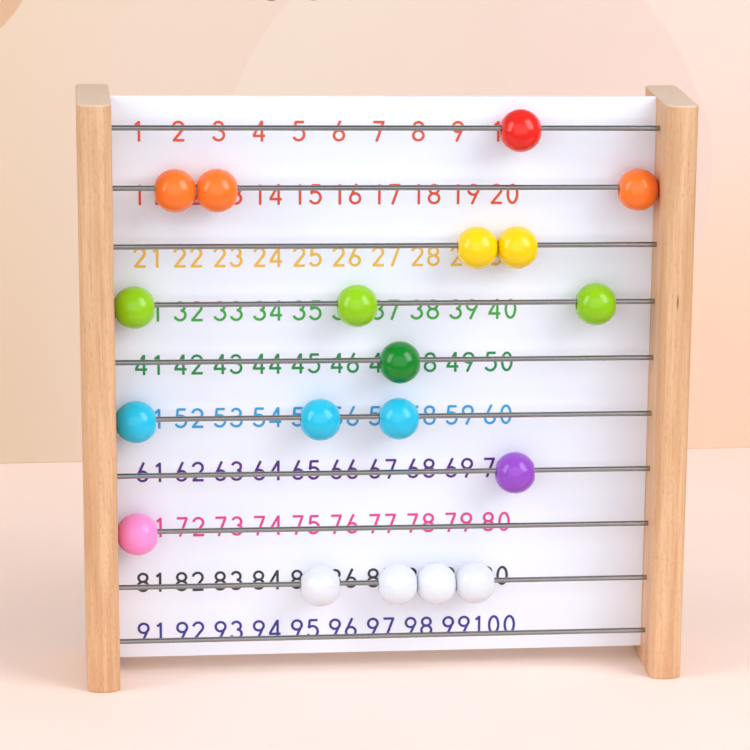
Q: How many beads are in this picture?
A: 19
